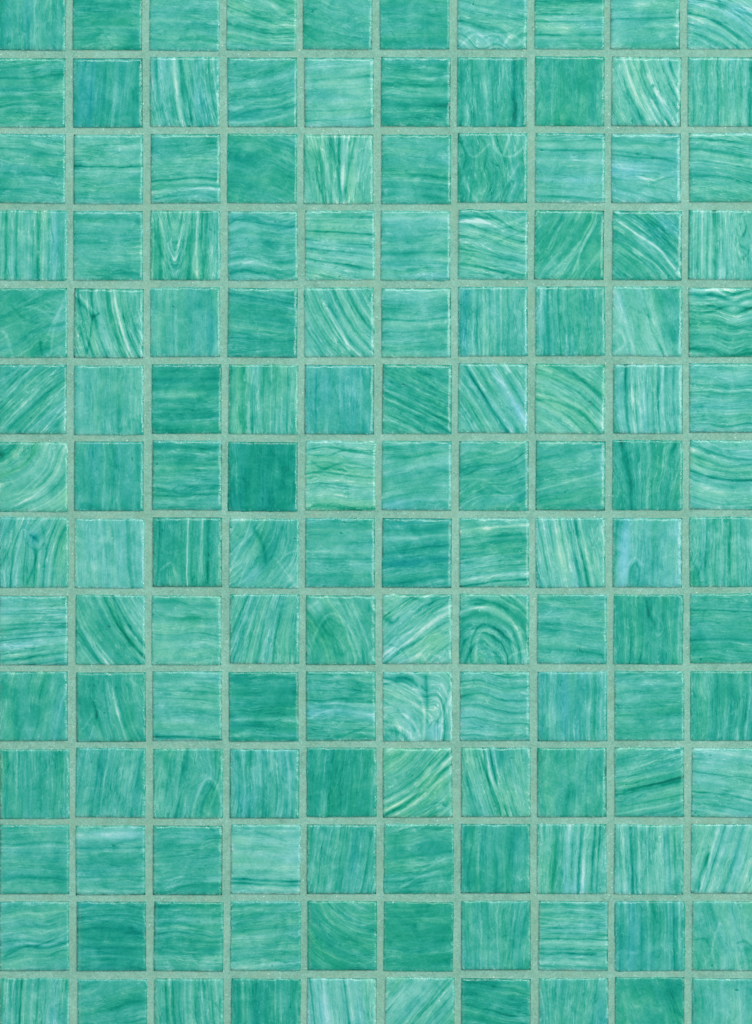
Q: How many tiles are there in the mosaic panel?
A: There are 140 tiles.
